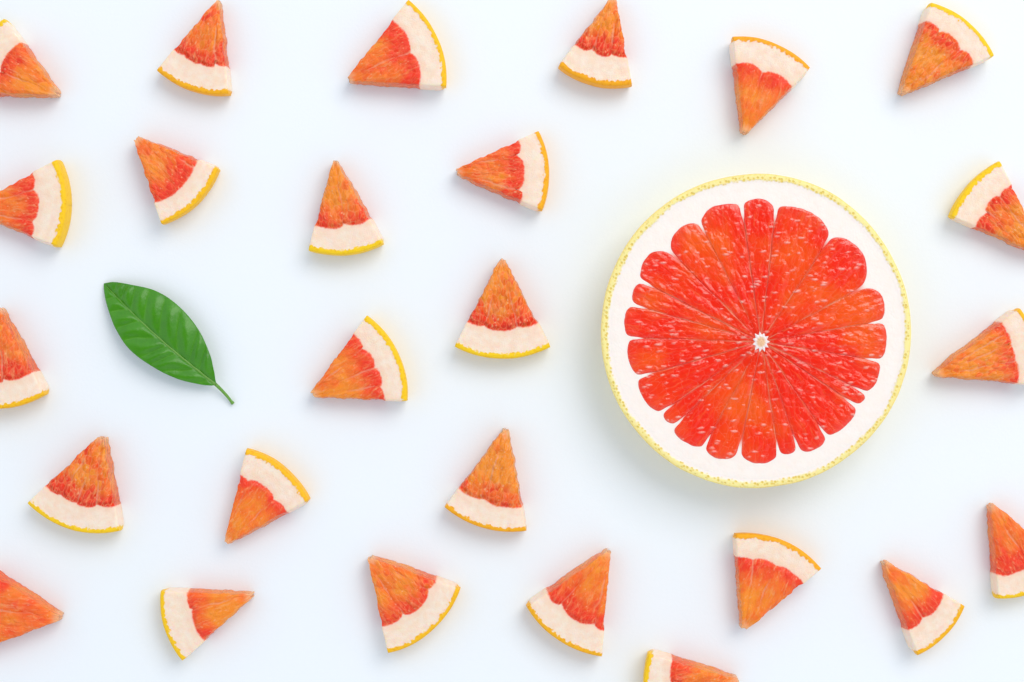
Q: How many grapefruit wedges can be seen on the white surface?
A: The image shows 26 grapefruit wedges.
